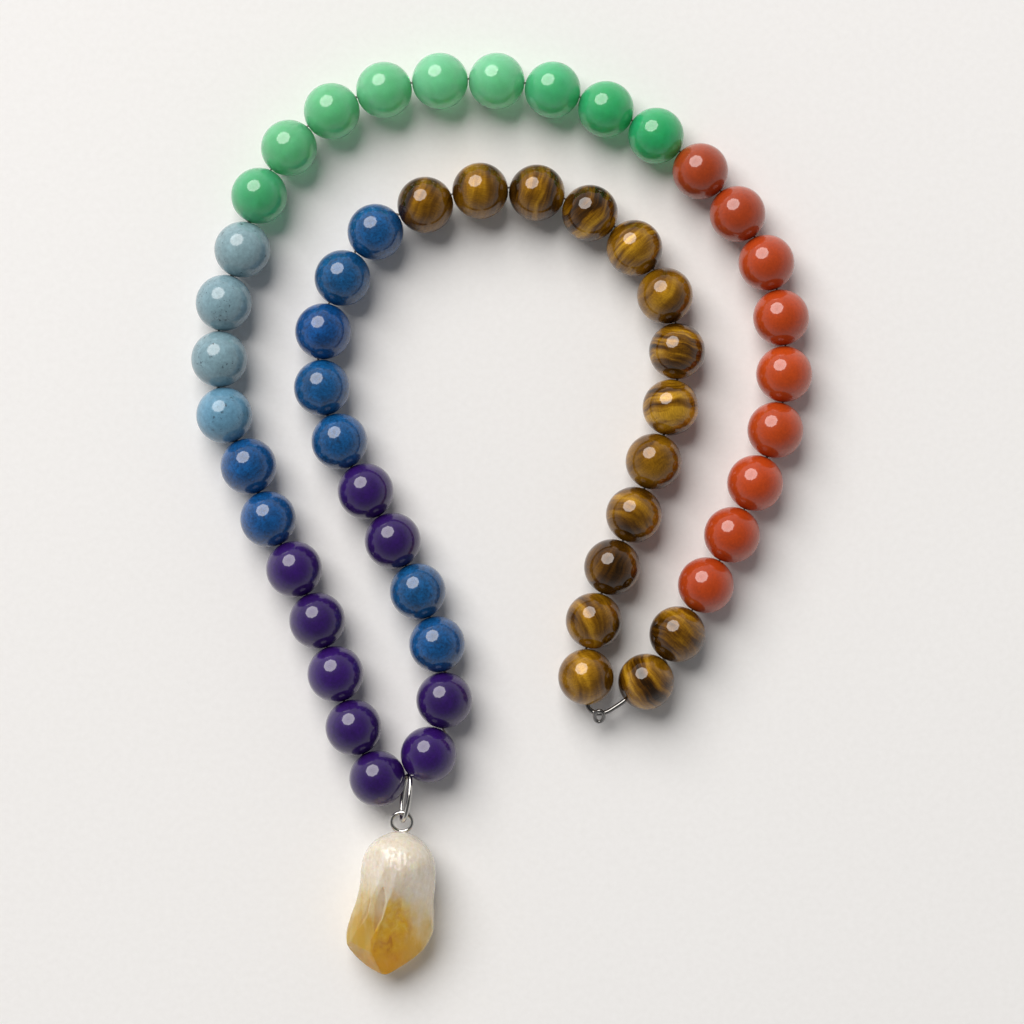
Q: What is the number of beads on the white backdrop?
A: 55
